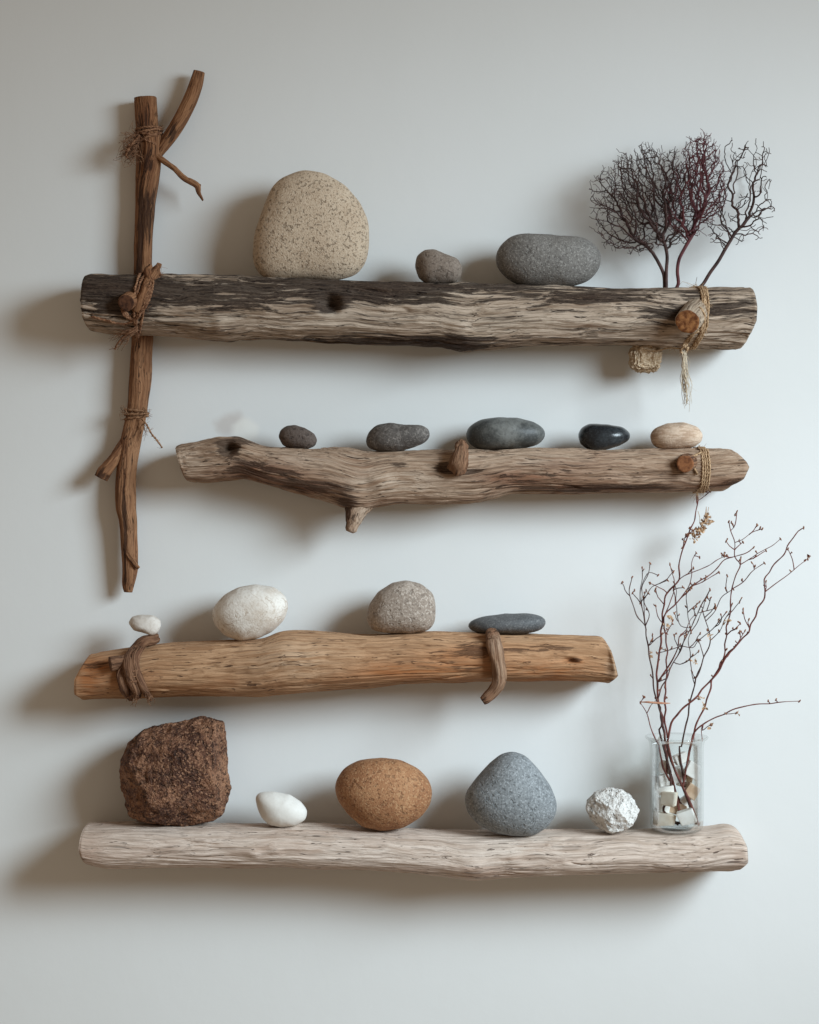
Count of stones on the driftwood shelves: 17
